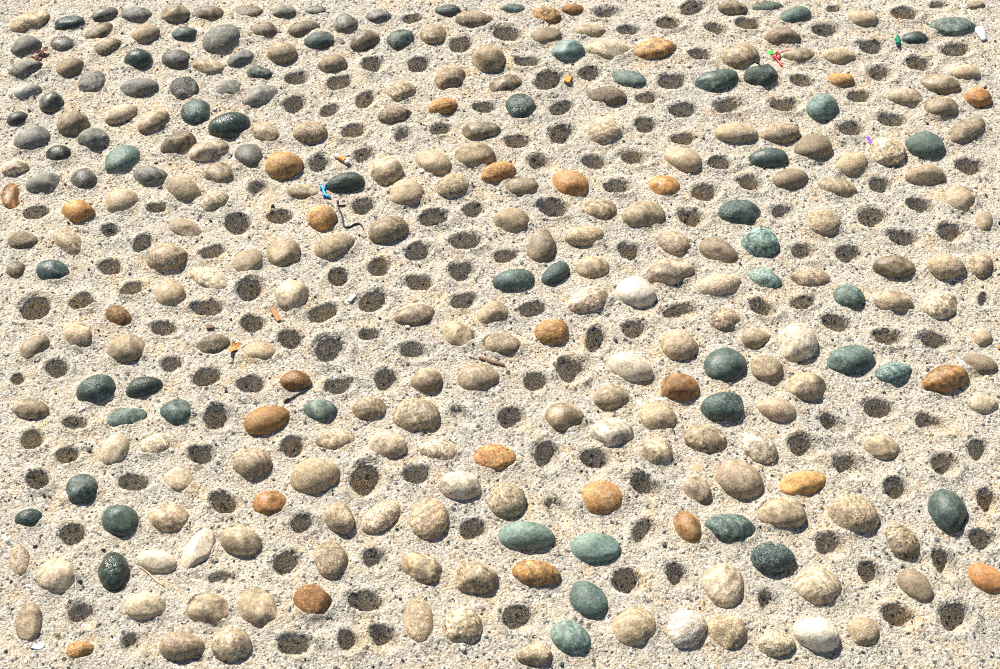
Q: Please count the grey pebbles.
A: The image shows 27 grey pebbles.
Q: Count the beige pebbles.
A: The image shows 178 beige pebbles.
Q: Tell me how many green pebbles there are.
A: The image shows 51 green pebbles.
